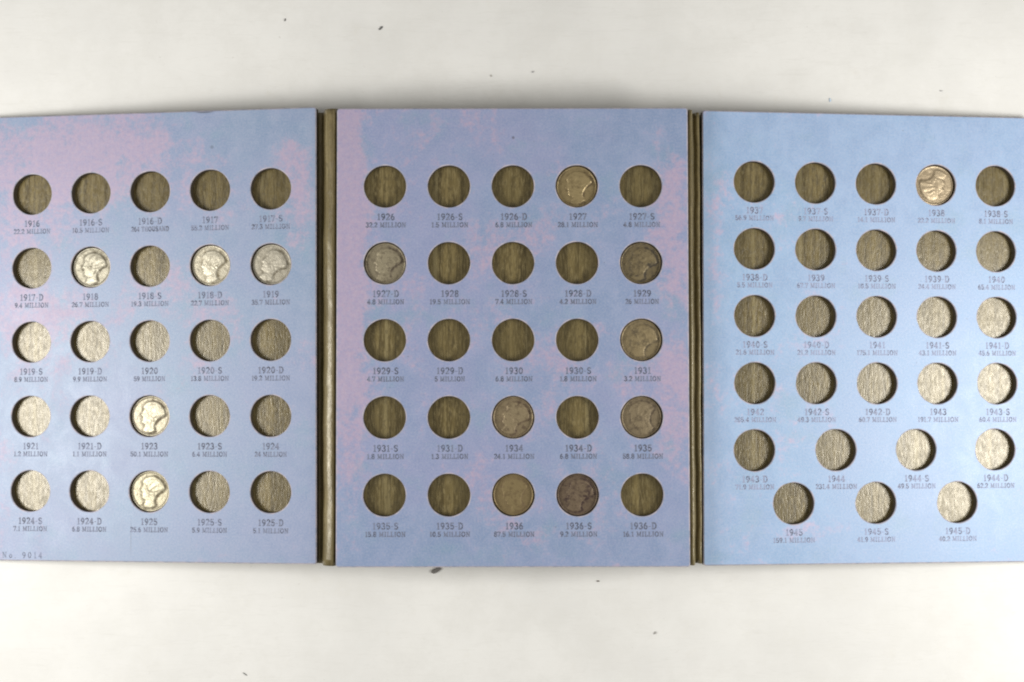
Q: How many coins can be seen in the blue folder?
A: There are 14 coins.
